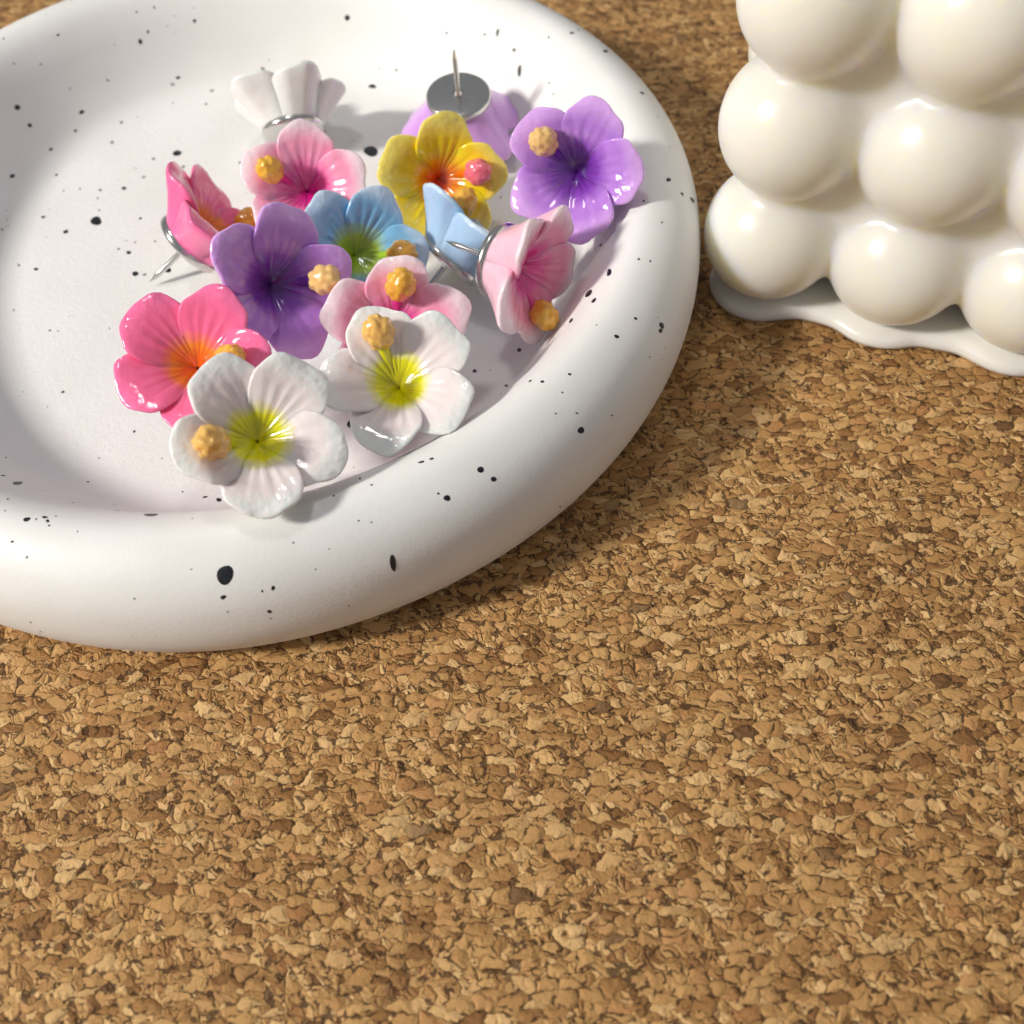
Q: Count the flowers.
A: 14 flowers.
